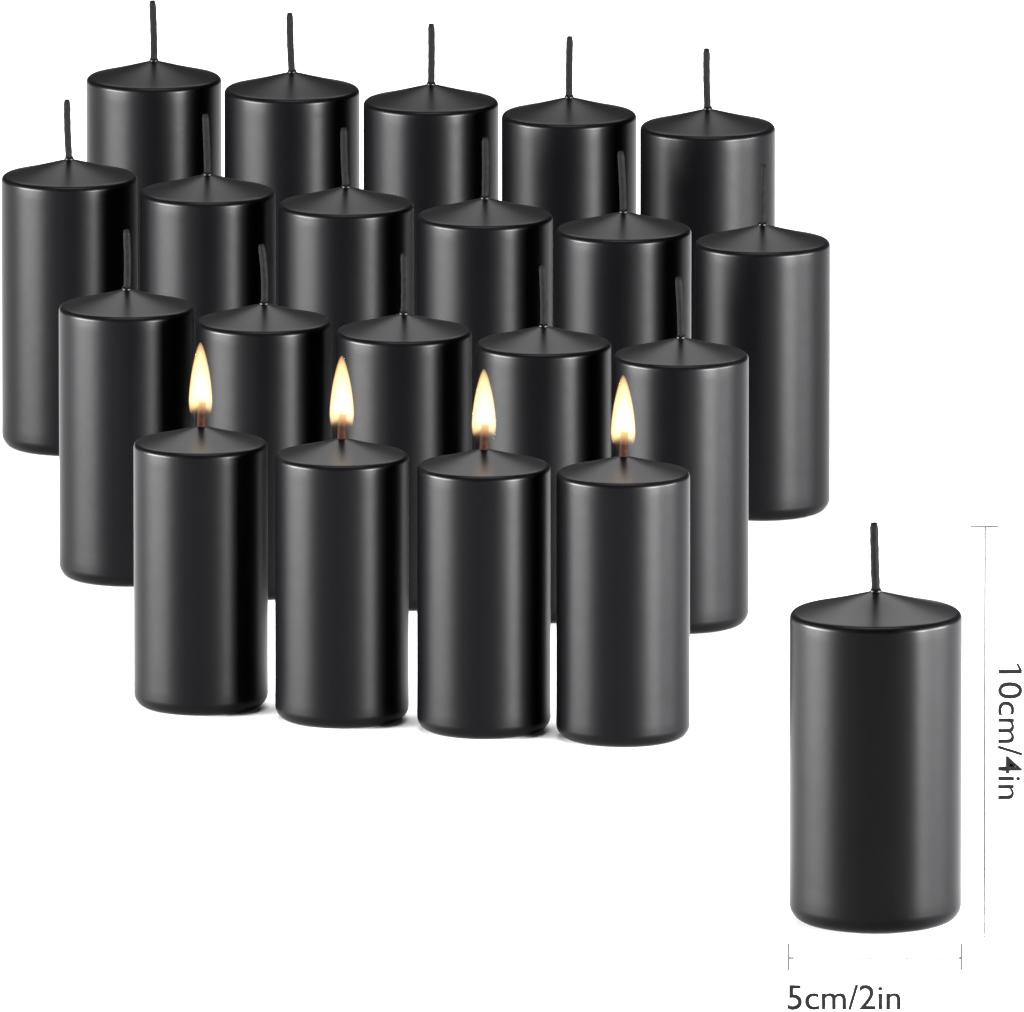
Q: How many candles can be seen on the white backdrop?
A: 21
